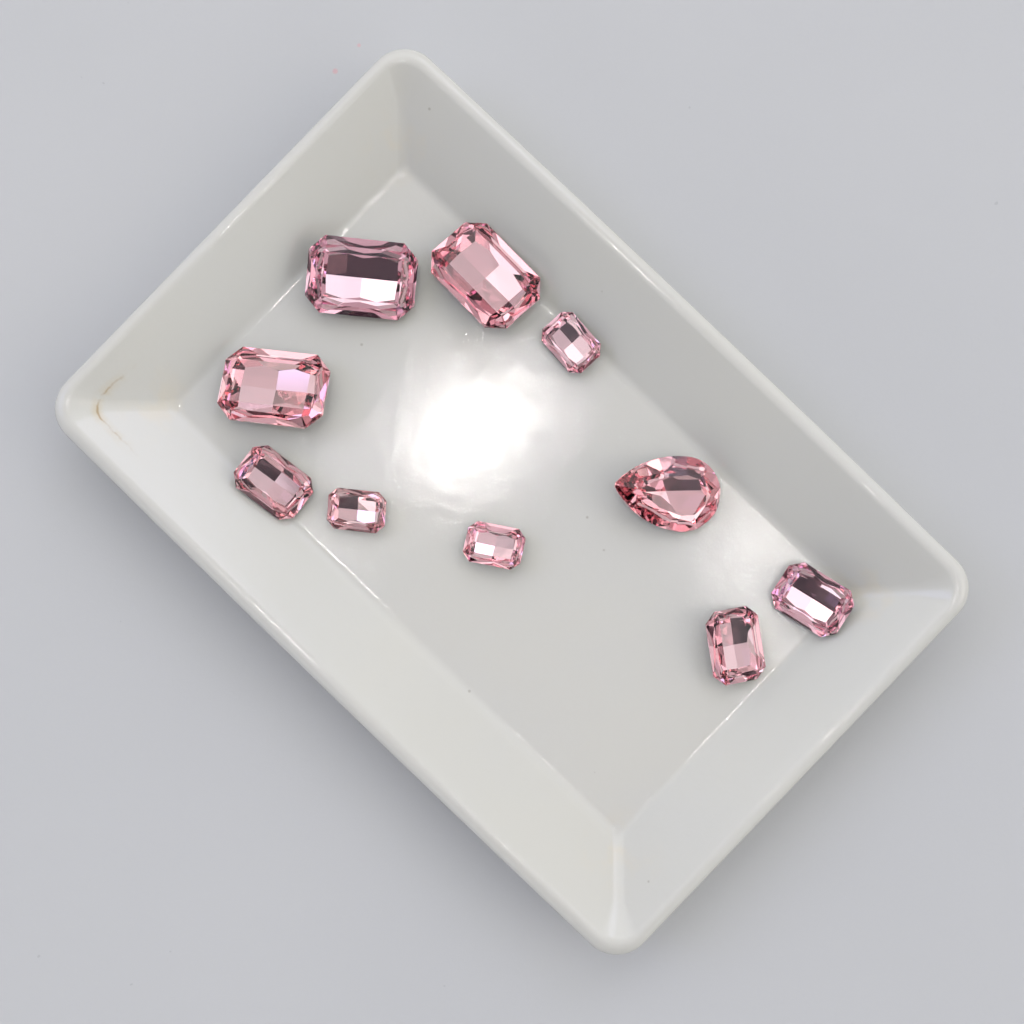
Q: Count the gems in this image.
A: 10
